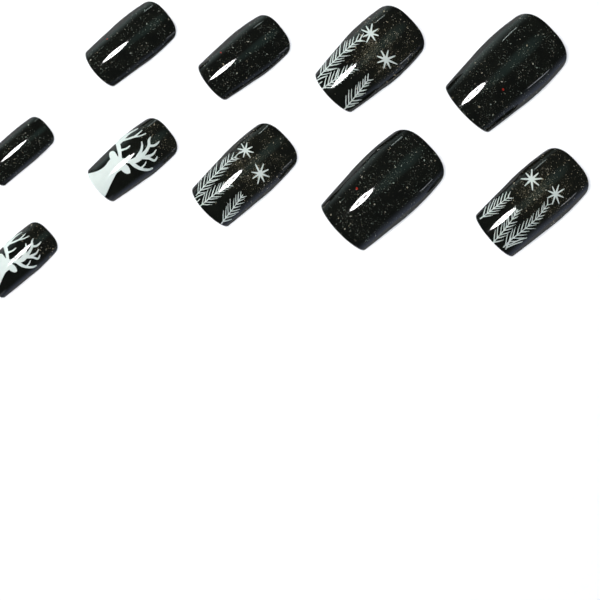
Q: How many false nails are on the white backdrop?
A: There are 10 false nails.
